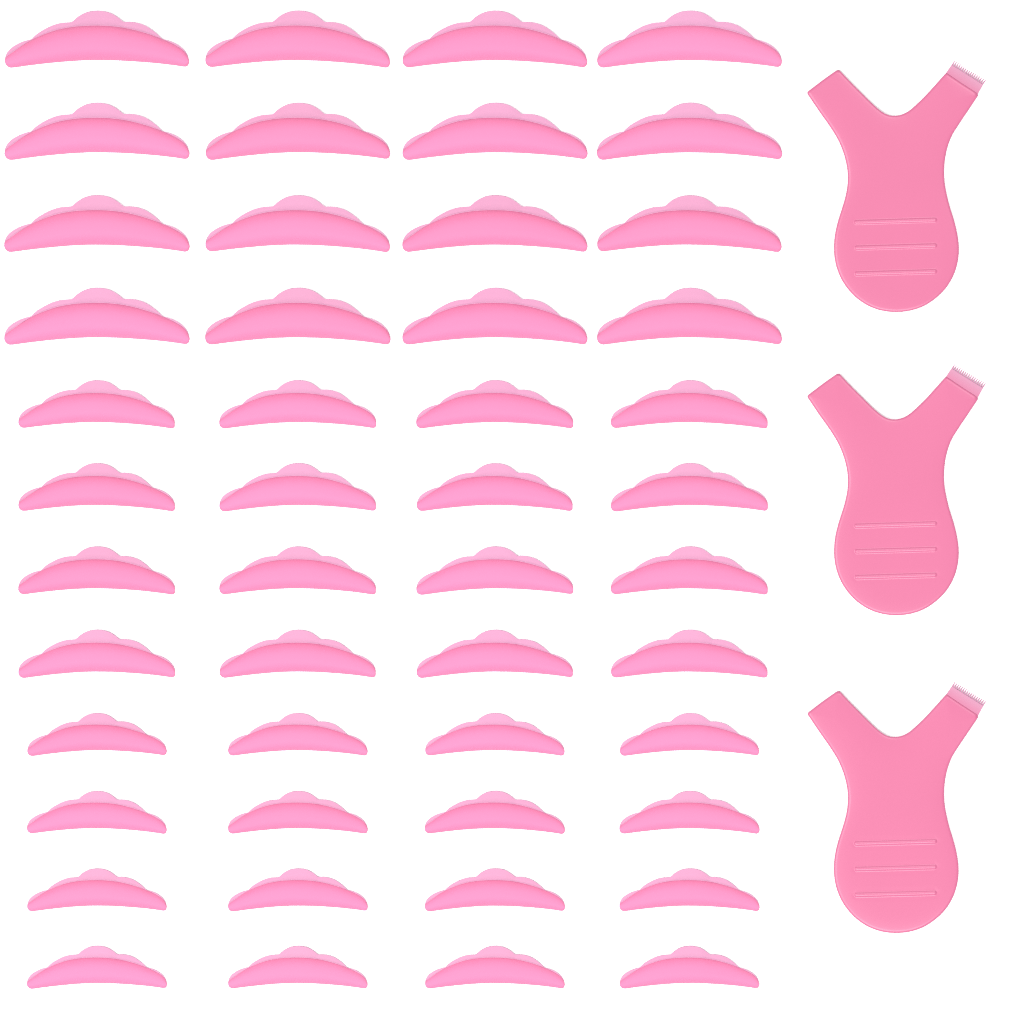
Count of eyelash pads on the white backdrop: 48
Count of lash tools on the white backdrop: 3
